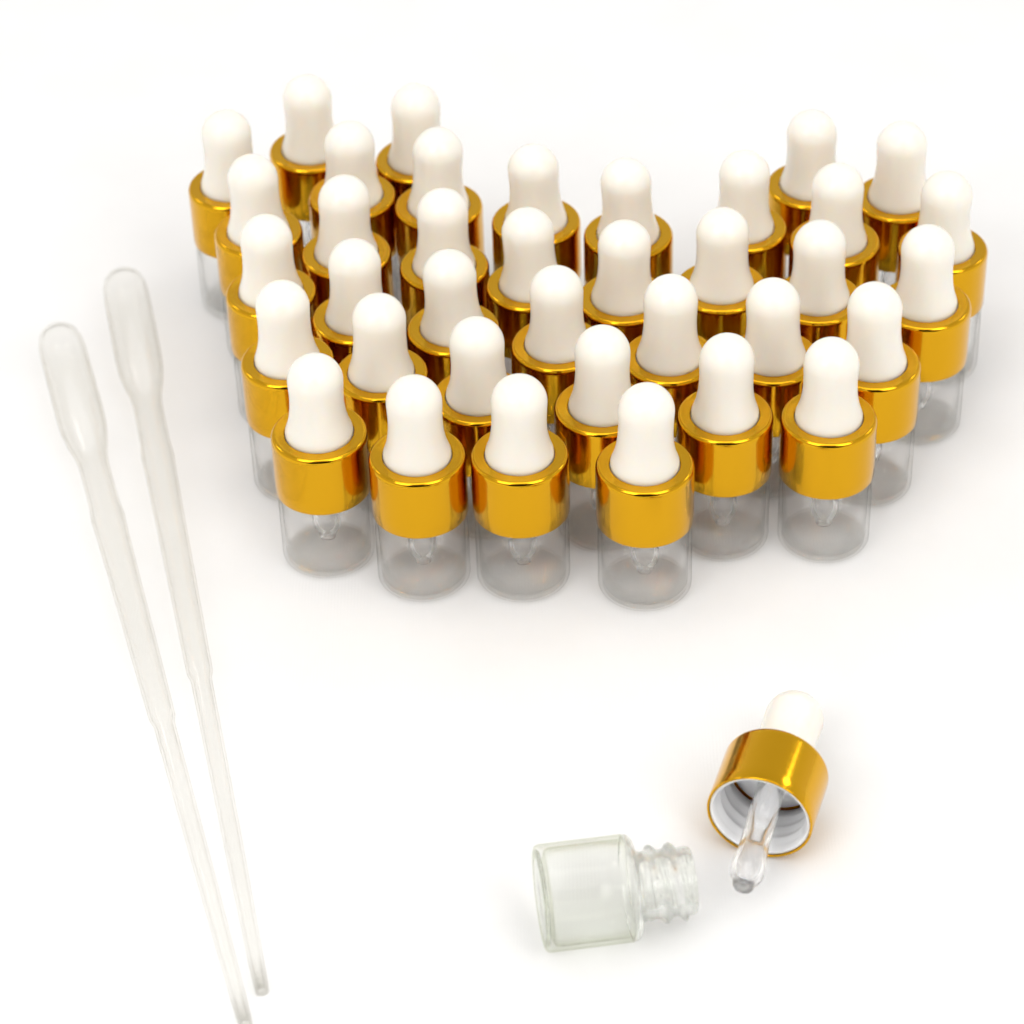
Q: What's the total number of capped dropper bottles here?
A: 37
